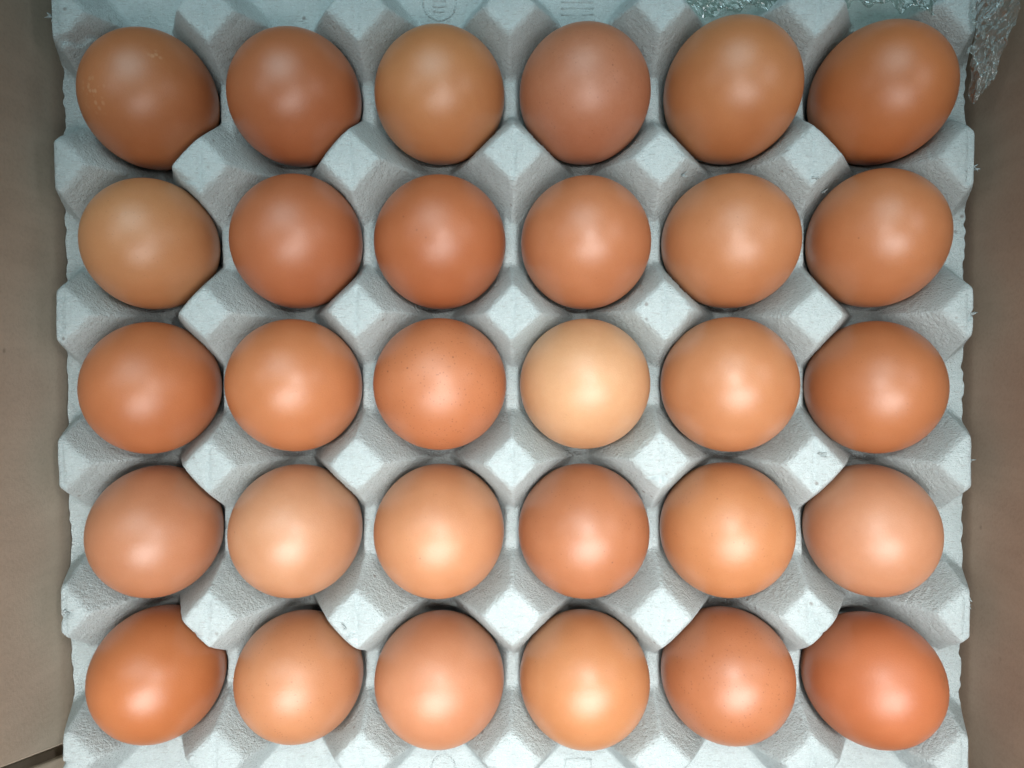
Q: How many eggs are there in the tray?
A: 30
